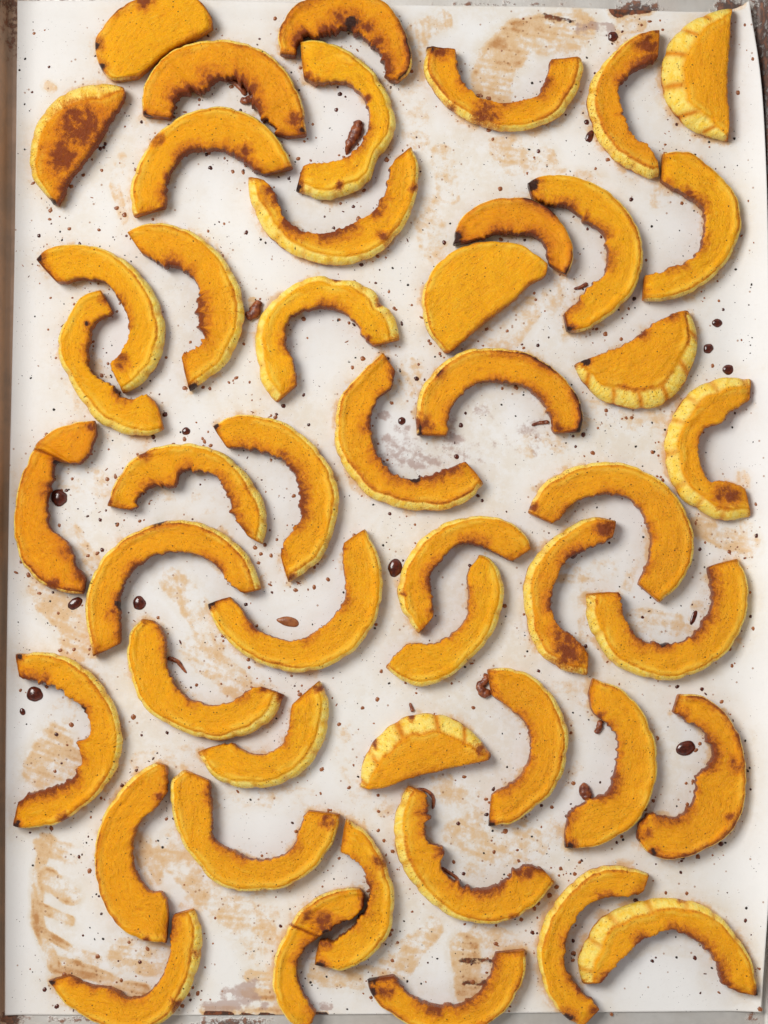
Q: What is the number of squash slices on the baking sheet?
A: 48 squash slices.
